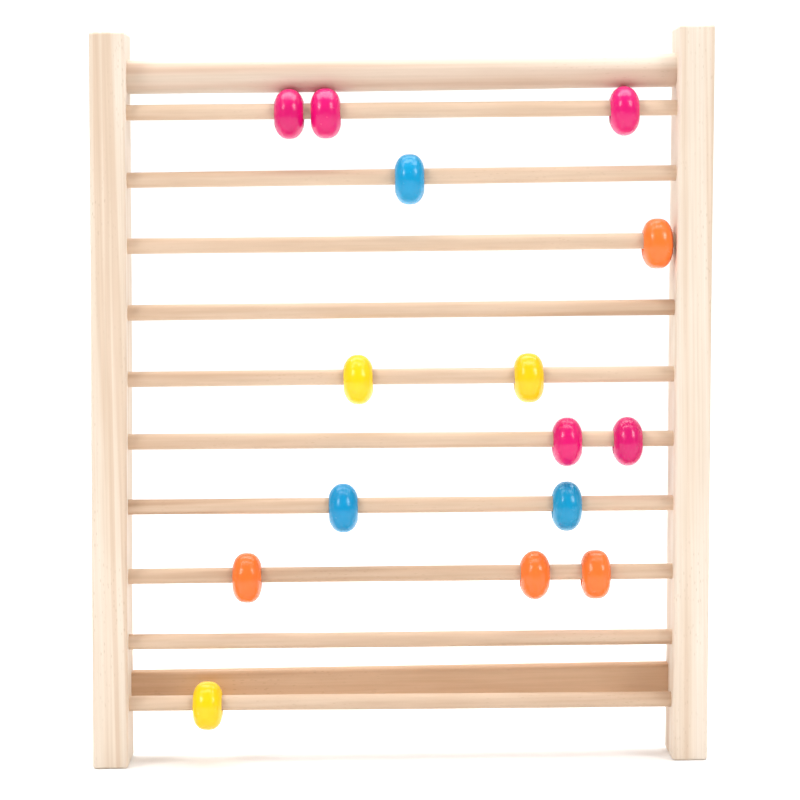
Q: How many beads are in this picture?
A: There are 15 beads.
